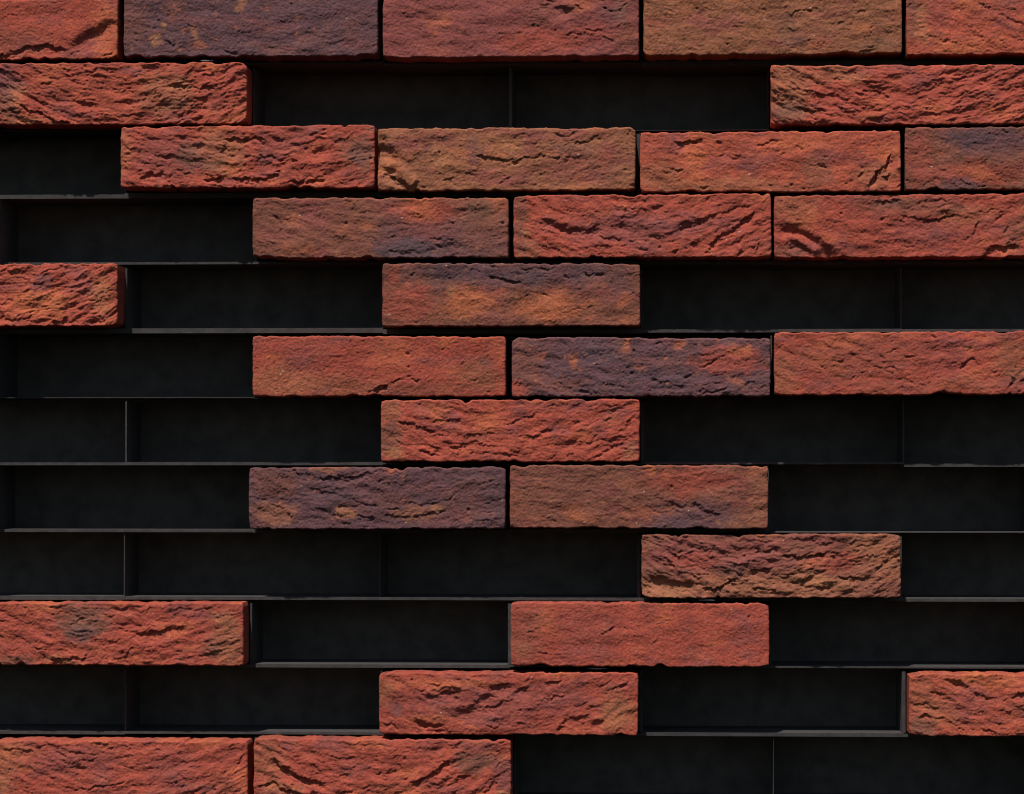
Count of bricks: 29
